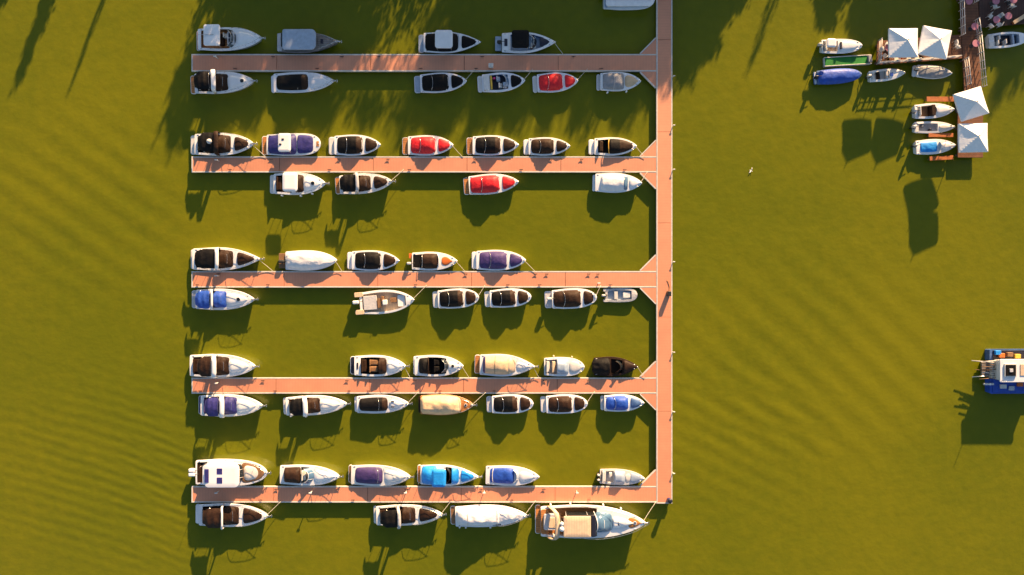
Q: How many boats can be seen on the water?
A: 65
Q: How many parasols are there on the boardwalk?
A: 4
